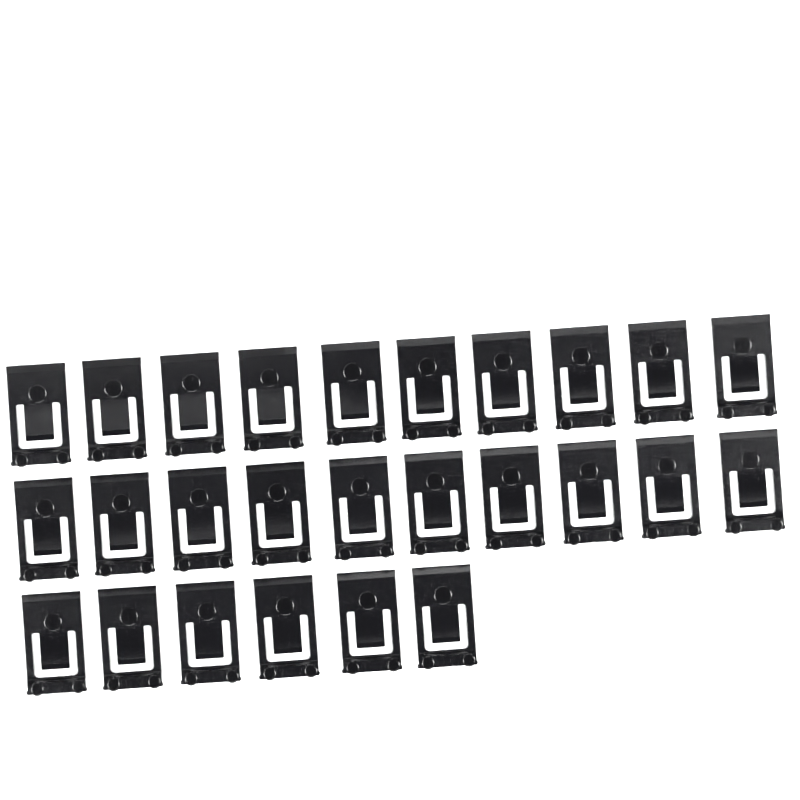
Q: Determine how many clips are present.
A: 26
